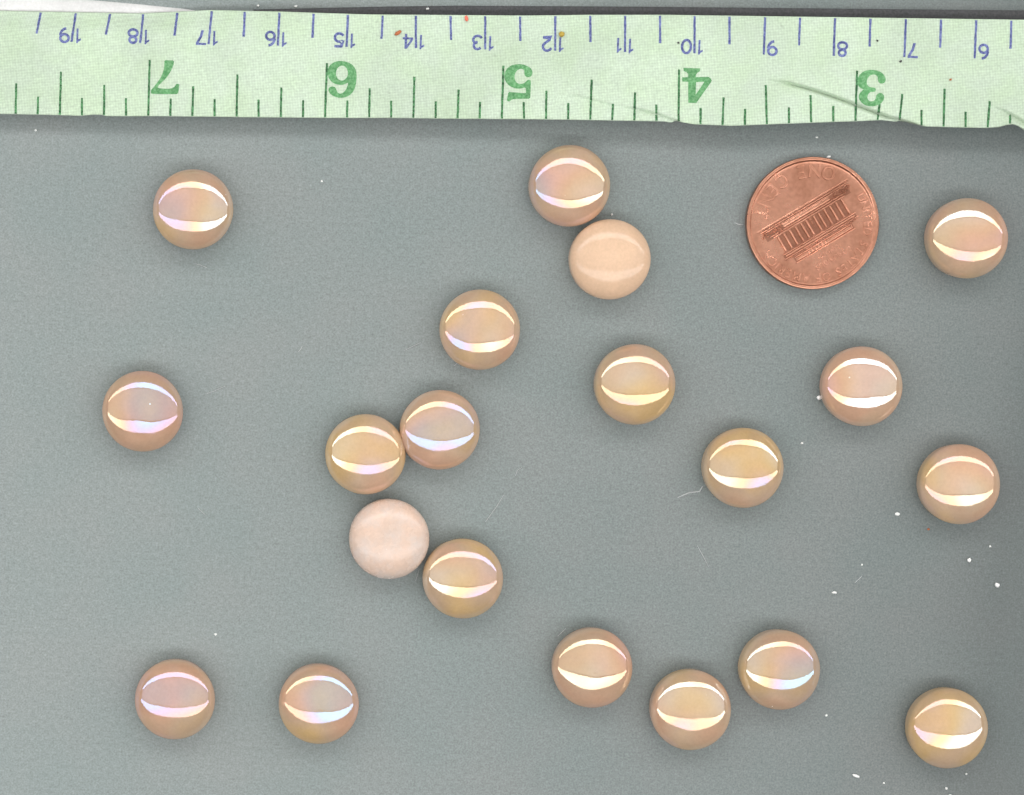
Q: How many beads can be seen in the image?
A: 20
